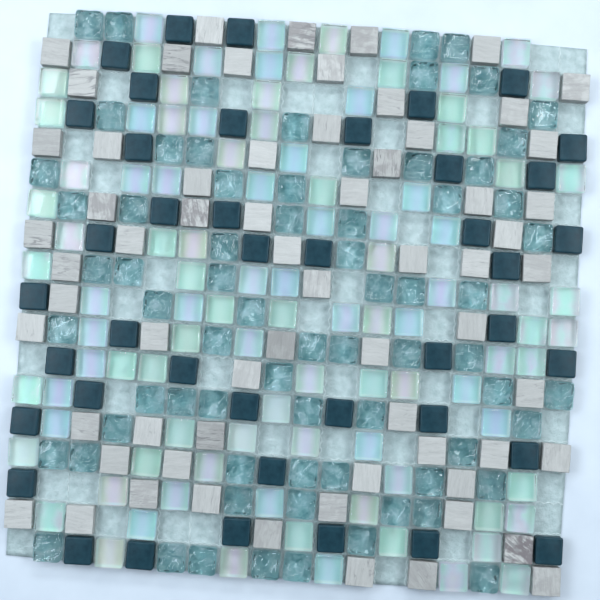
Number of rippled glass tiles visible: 71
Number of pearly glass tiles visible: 101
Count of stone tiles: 65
